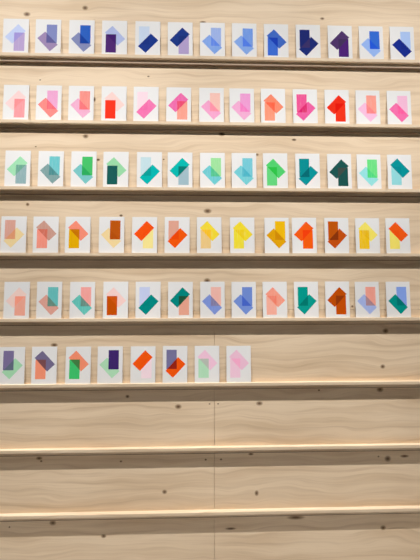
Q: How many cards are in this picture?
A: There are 73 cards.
